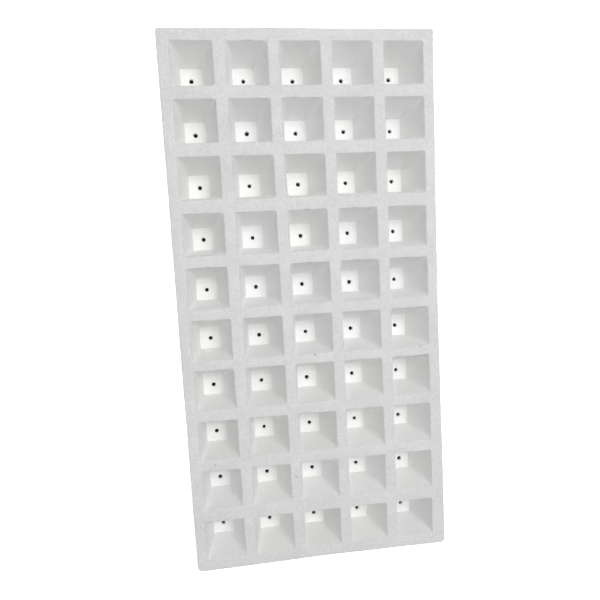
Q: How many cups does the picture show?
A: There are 50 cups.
